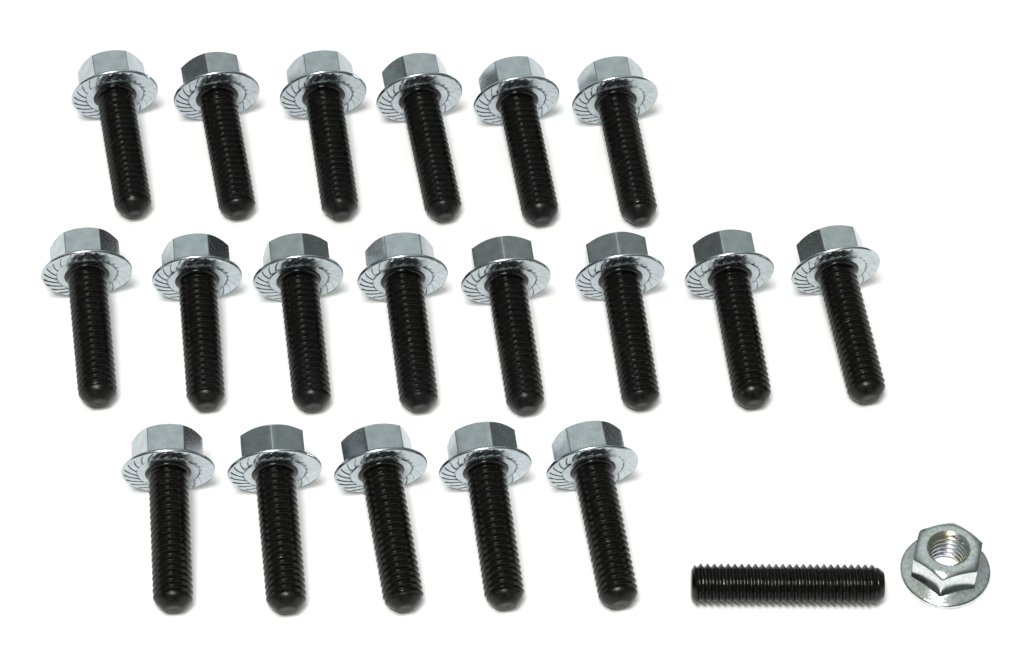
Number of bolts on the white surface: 19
